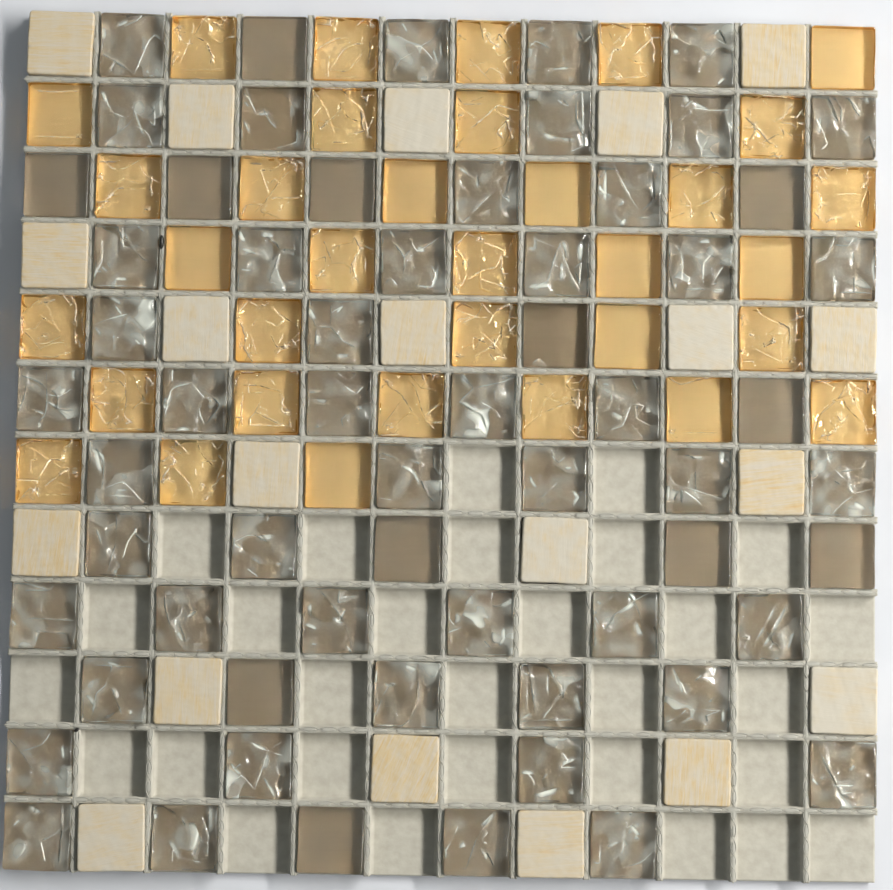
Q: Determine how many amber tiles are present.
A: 34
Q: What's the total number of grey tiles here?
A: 61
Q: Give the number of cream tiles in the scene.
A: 20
